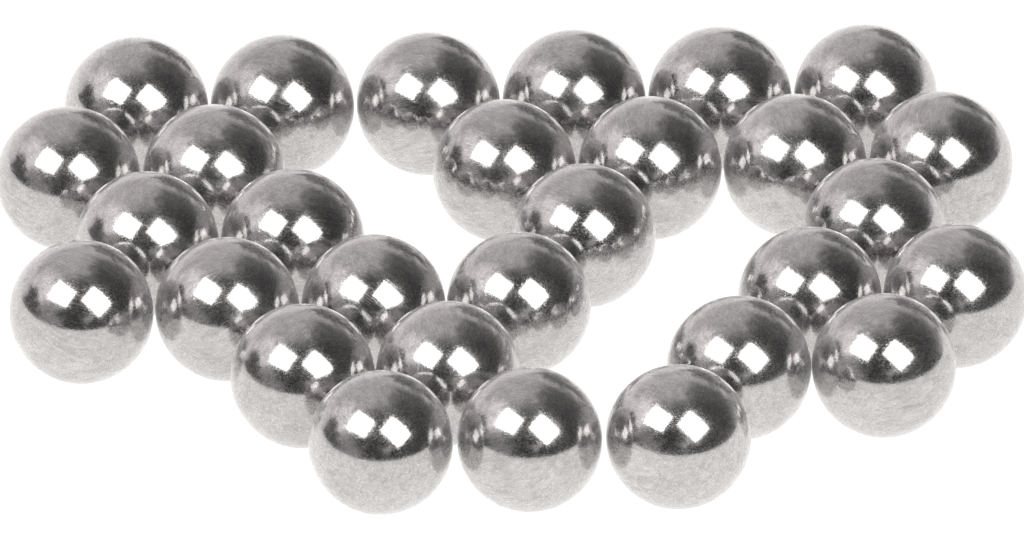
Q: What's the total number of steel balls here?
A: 29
